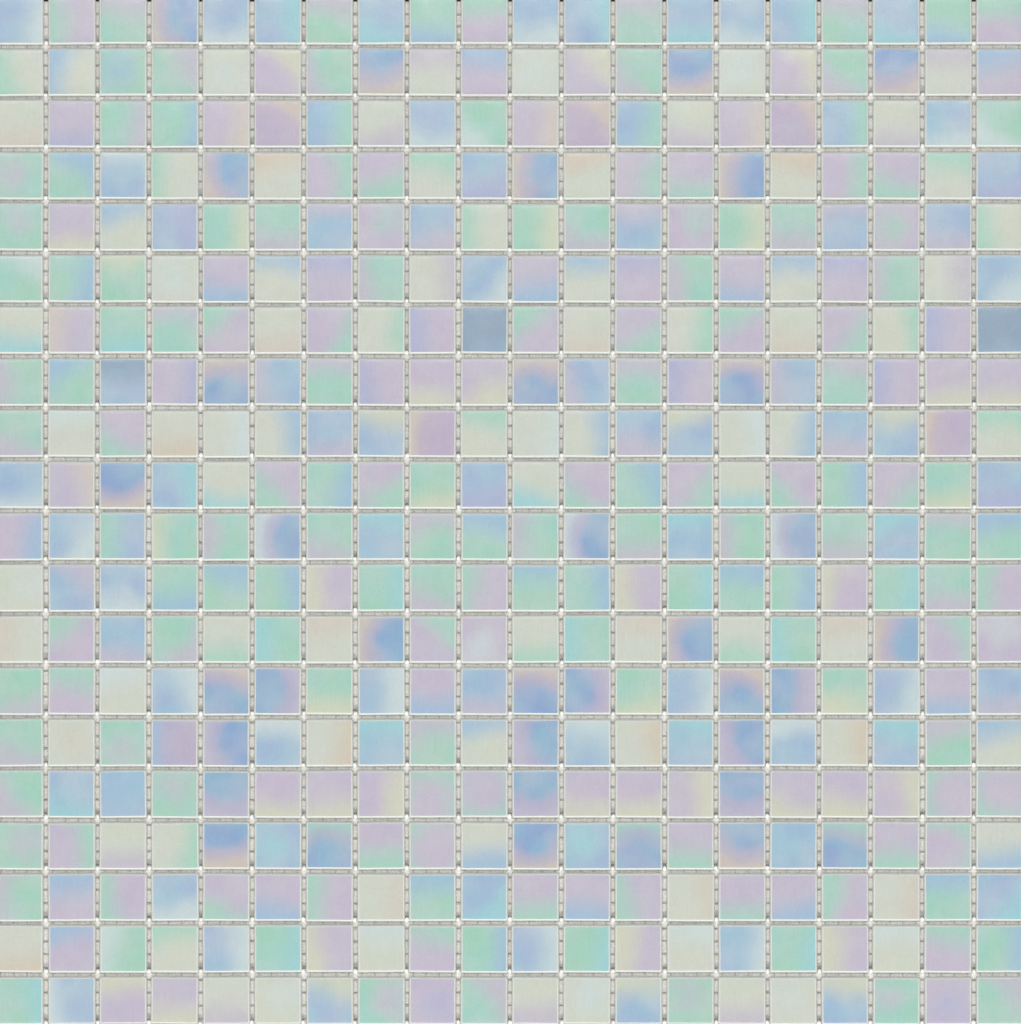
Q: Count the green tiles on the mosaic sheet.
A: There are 96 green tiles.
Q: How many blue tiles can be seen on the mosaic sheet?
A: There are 112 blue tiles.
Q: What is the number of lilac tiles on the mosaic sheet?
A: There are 113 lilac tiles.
